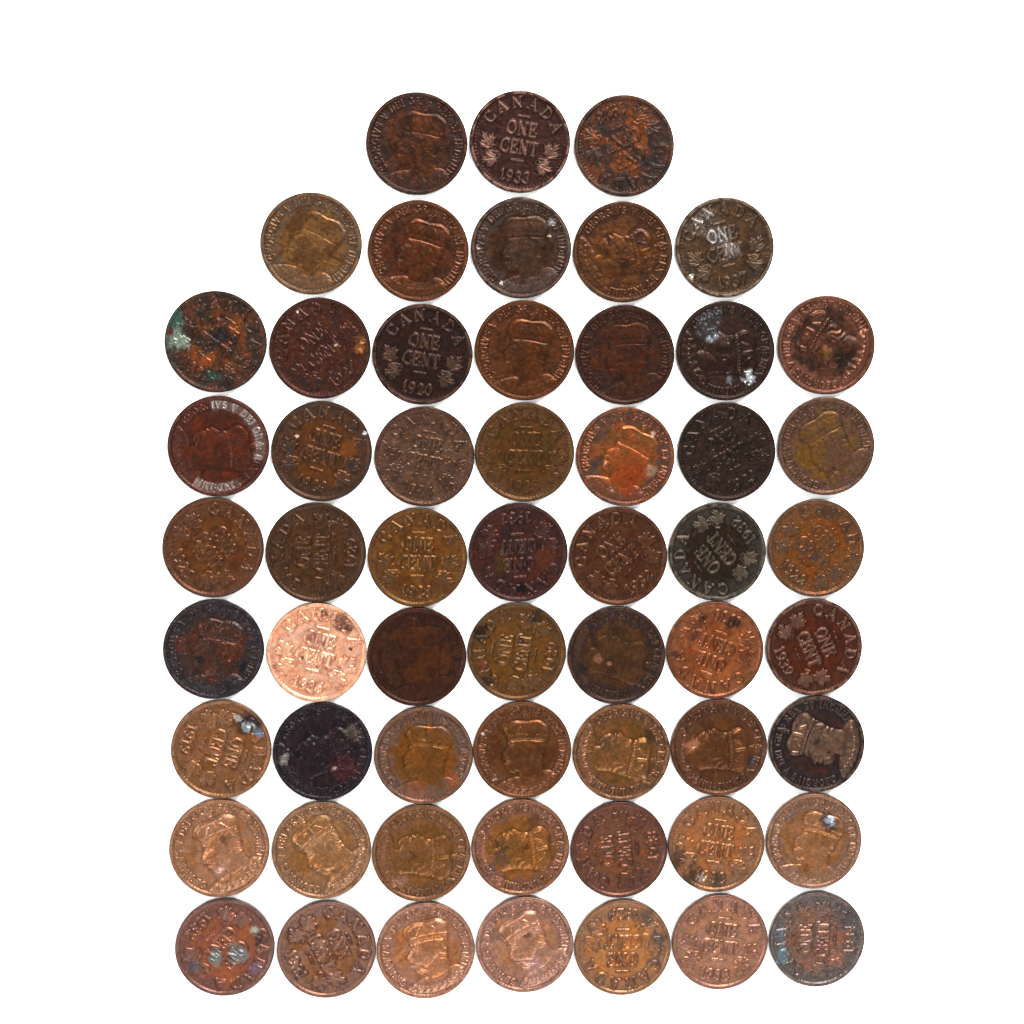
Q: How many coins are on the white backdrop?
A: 57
